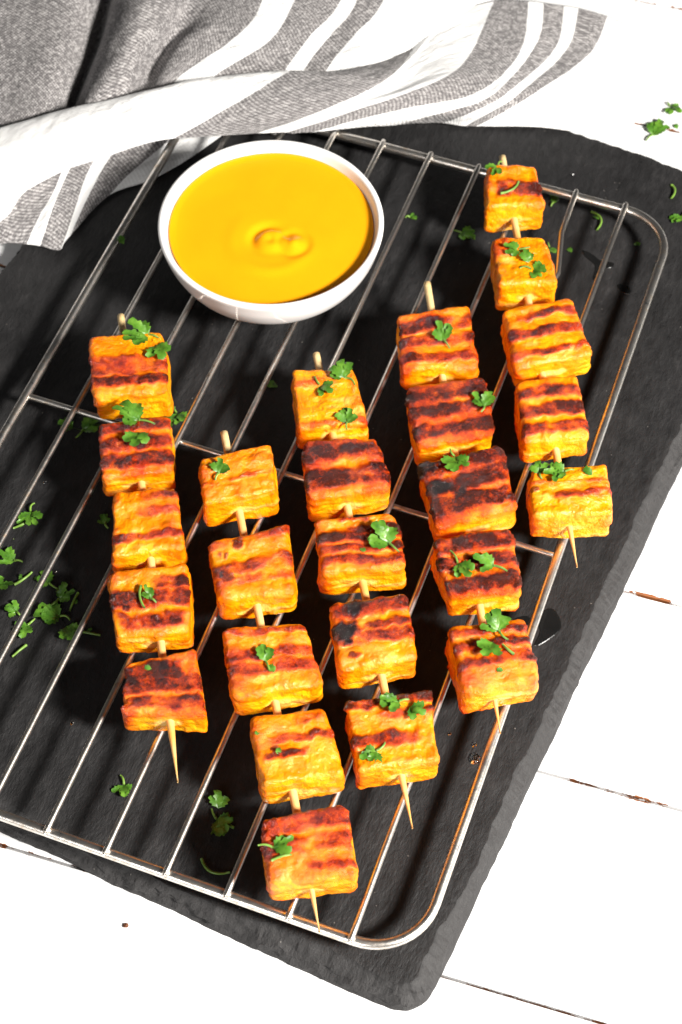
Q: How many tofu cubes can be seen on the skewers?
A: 25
